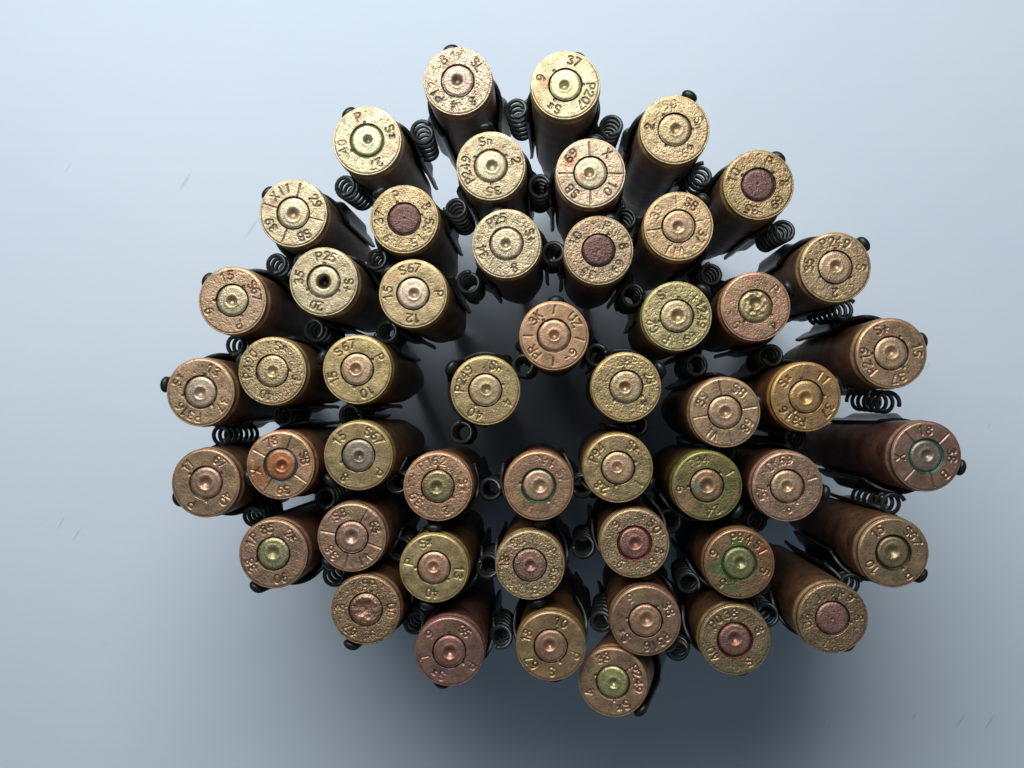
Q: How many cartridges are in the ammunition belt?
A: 50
